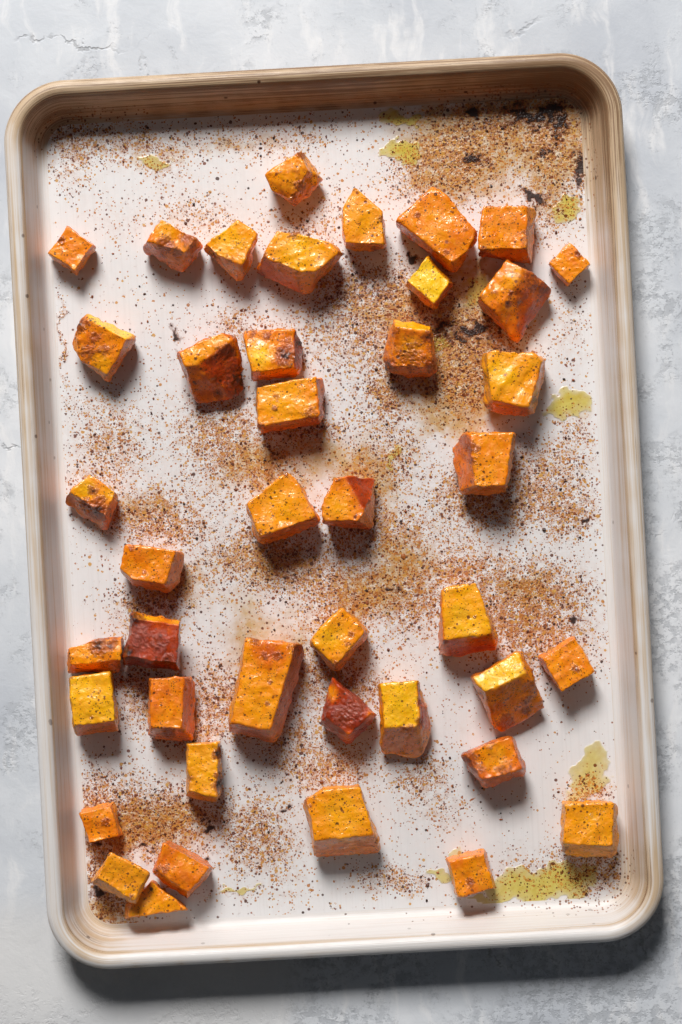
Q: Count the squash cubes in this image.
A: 42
